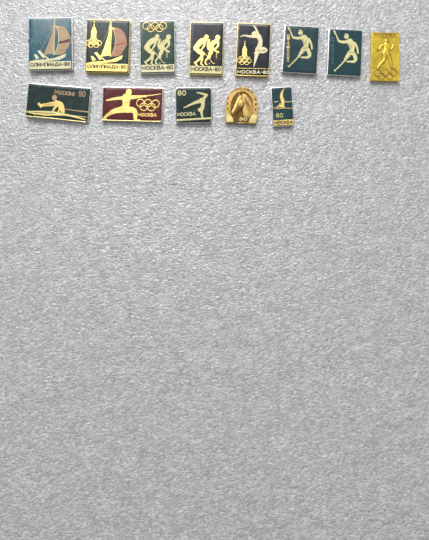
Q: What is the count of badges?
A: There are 13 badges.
